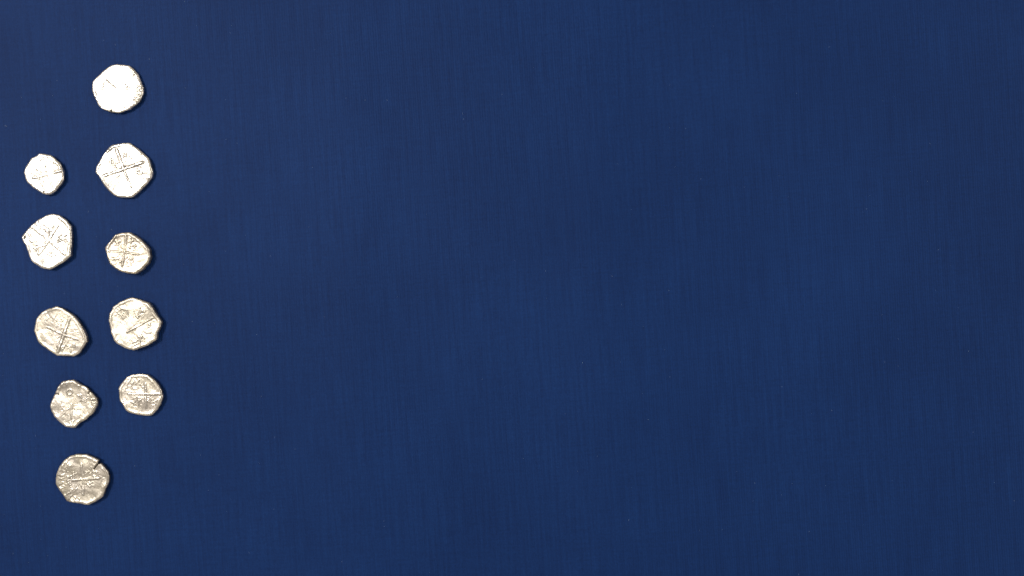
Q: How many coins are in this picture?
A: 10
